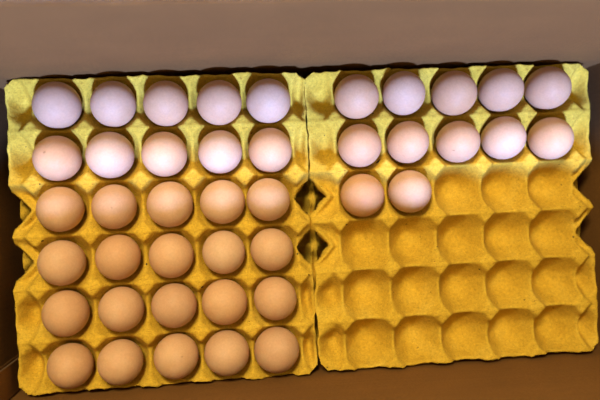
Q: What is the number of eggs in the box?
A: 42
